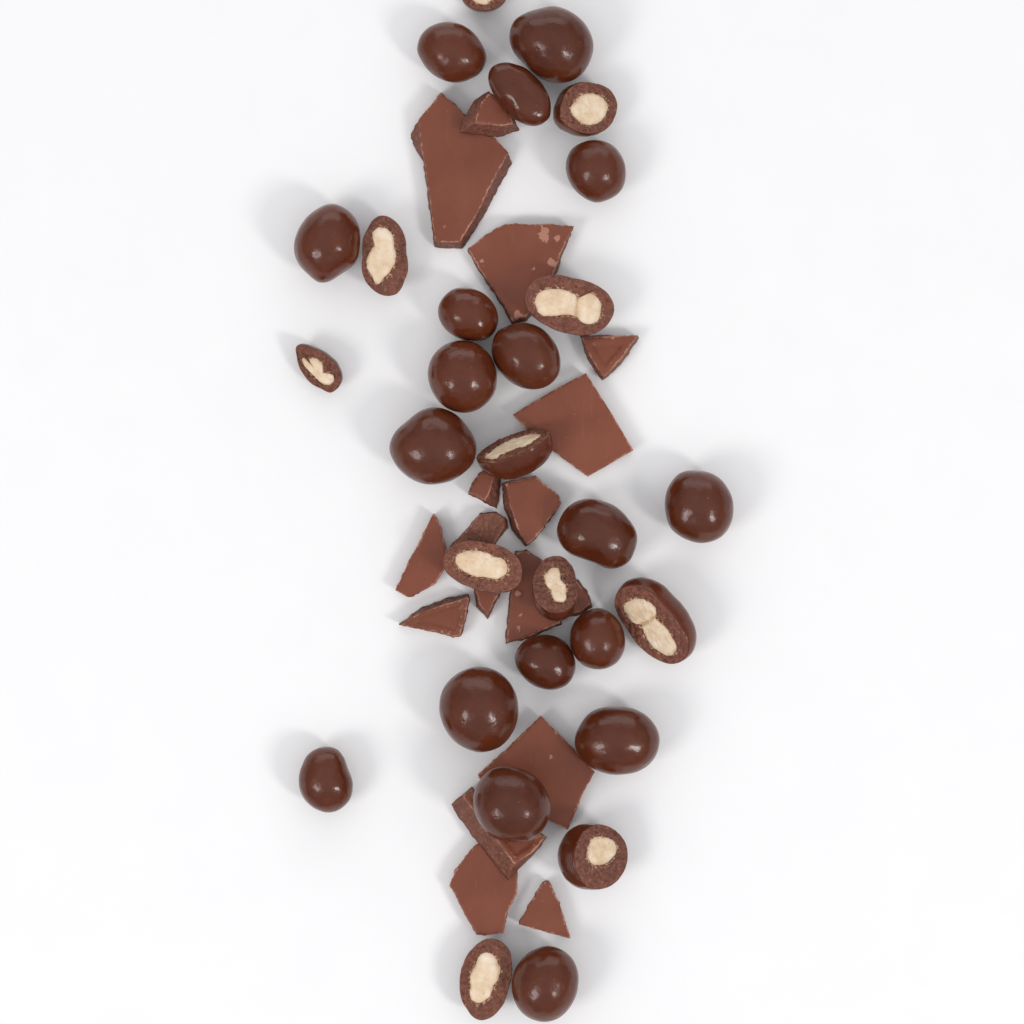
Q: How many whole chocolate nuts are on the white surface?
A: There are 18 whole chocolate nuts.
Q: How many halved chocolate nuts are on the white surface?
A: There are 11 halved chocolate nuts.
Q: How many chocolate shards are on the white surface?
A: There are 17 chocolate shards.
